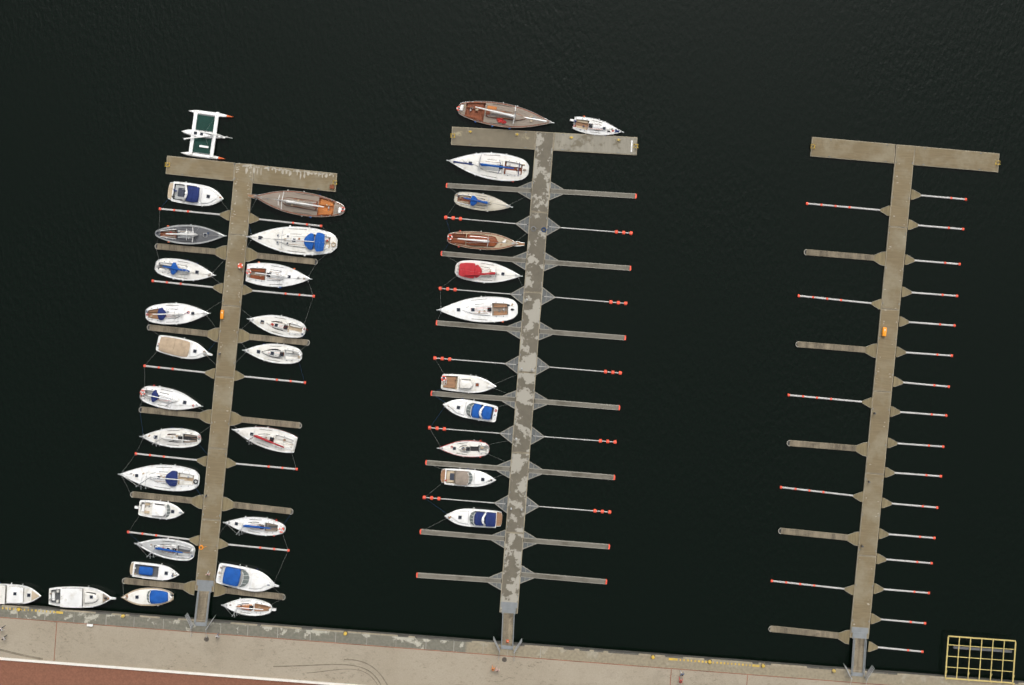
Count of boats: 36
